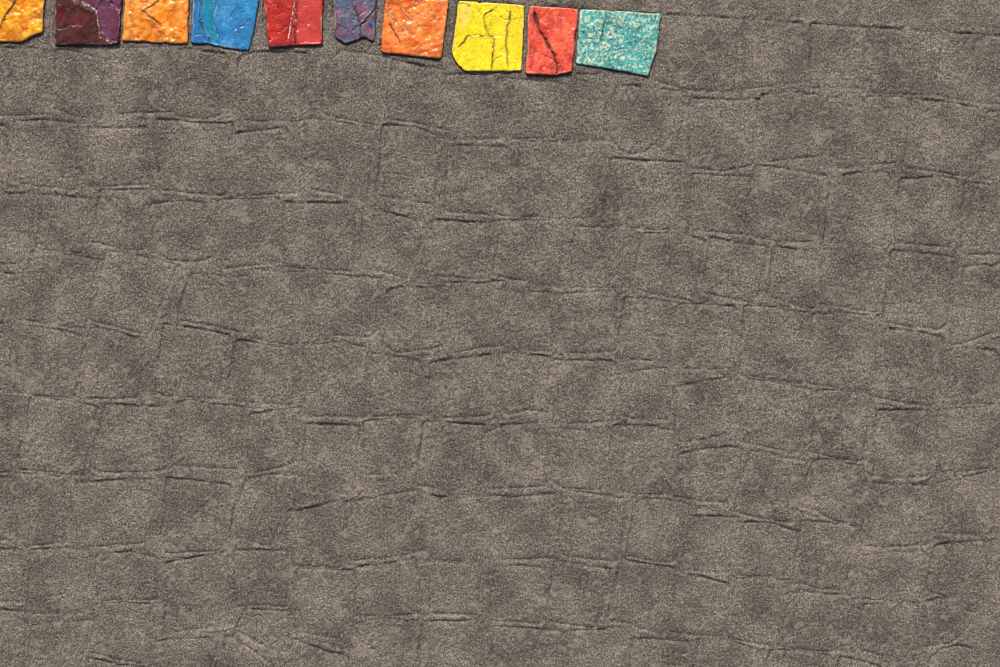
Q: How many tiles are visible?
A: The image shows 10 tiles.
